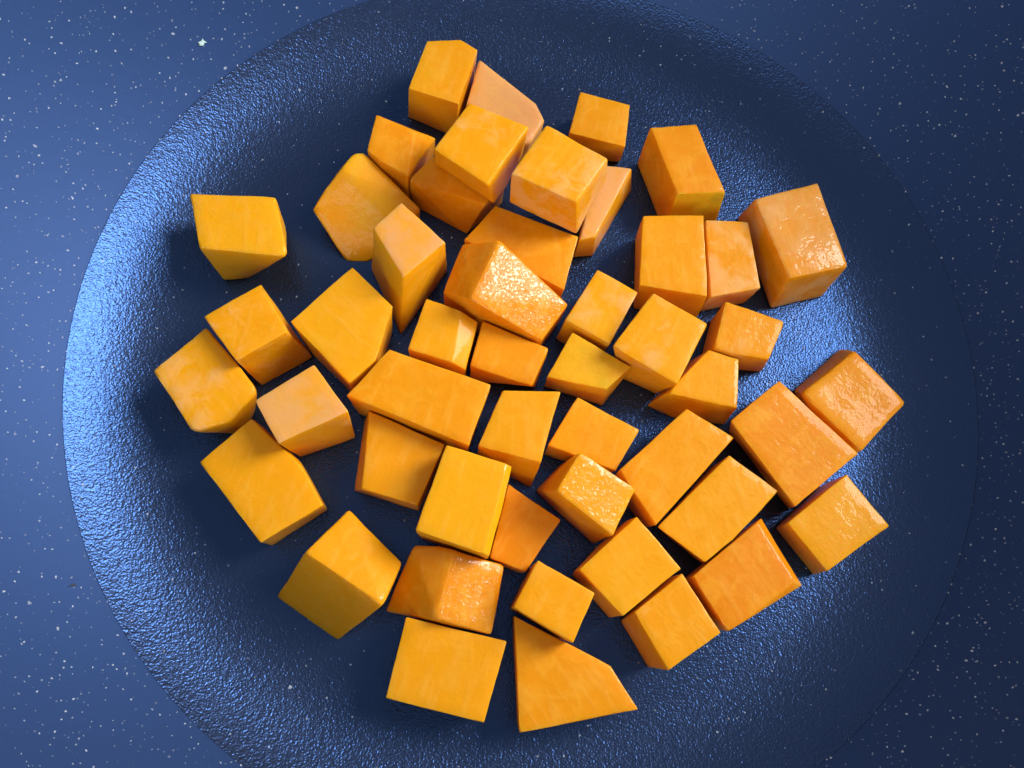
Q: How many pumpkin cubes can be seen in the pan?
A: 49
